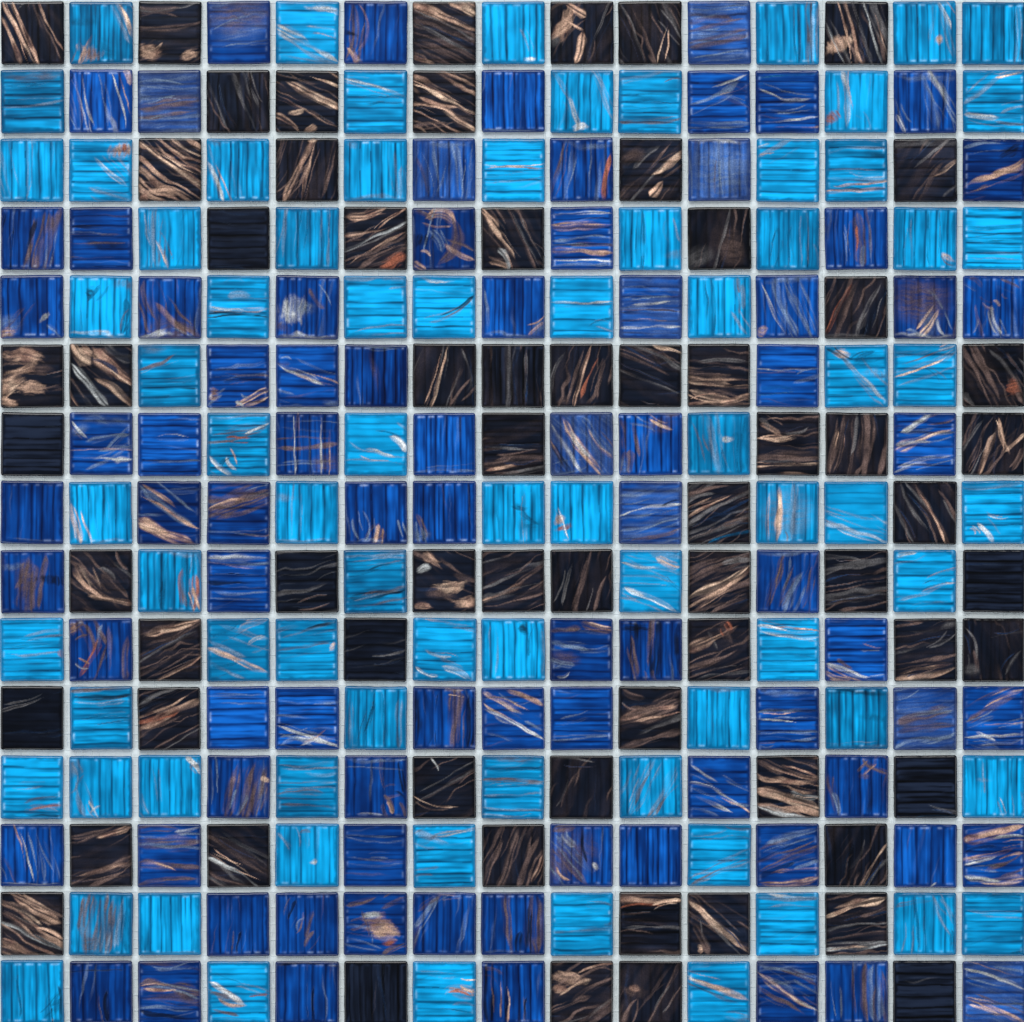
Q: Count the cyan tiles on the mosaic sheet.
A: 78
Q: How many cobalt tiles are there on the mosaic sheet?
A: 82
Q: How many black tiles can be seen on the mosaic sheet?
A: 65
